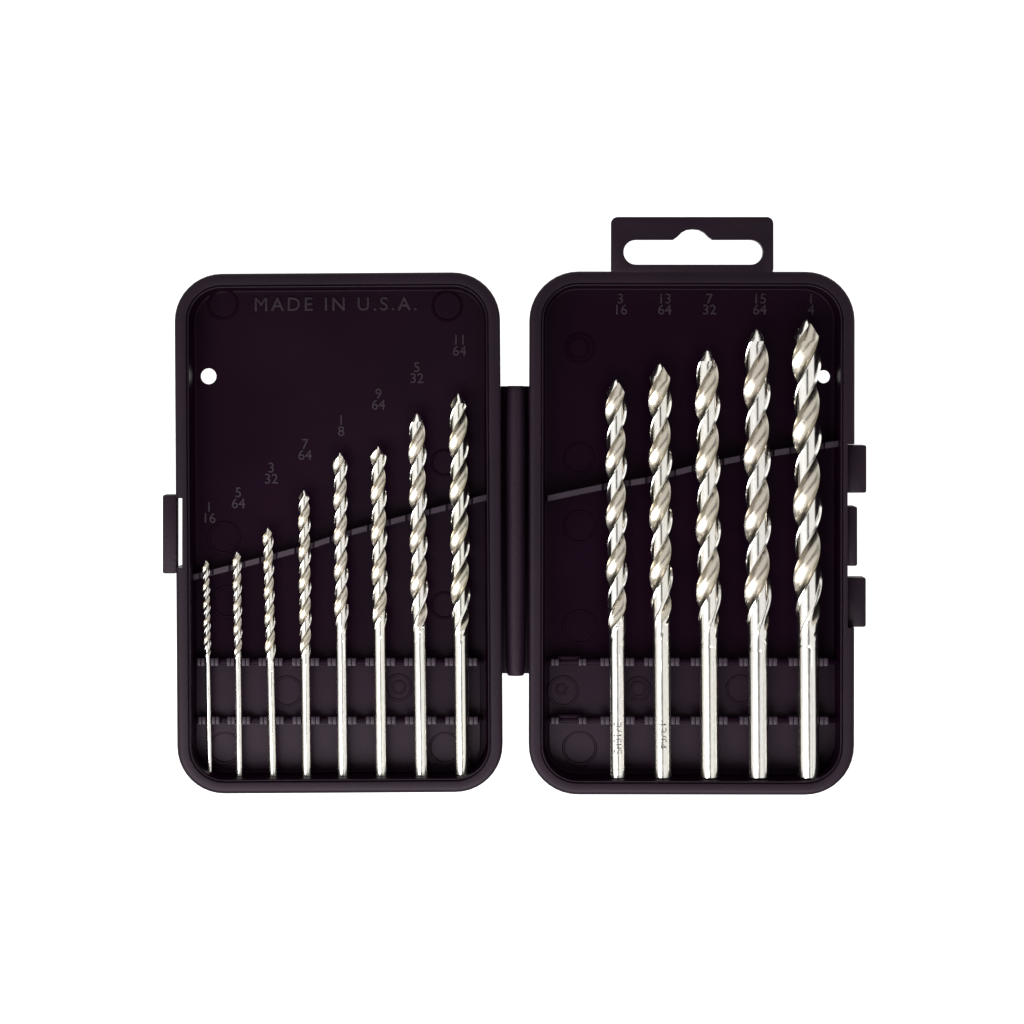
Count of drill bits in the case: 13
